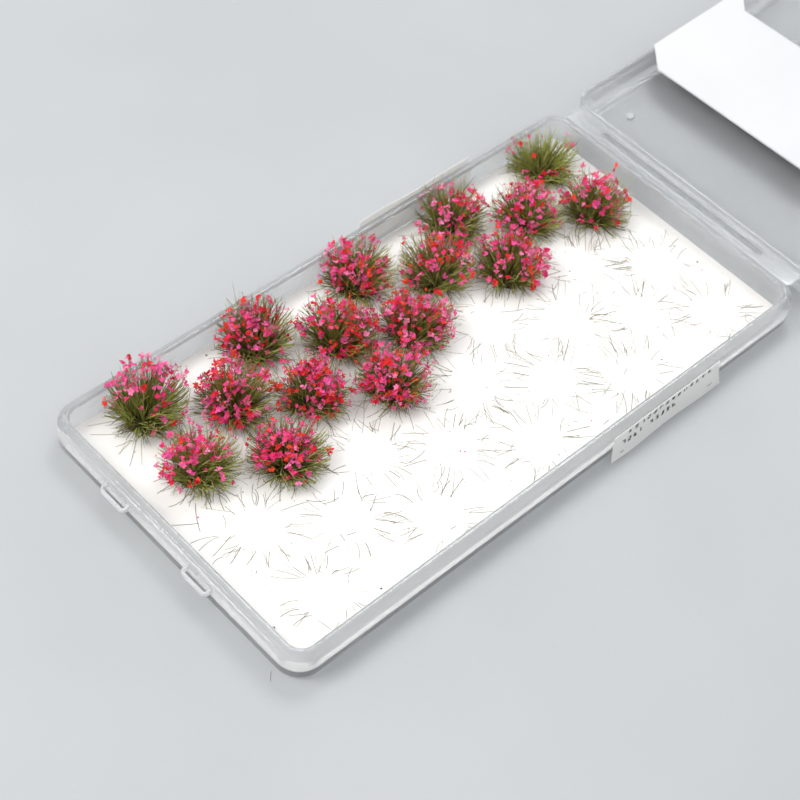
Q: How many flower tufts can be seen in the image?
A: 16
